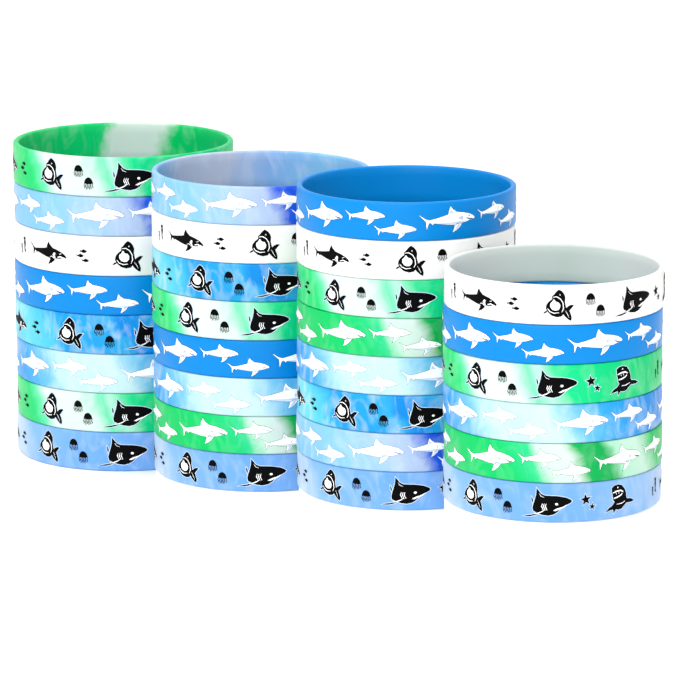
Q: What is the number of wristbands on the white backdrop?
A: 30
